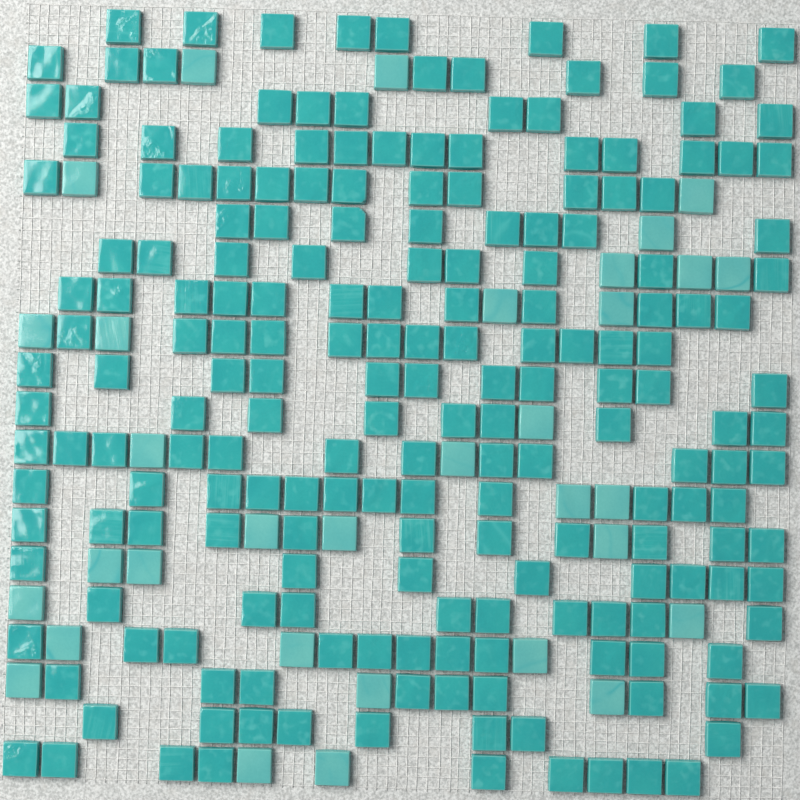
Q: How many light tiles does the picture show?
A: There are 32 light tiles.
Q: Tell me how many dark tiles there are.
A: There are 200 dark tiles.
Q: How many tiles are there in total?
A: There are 232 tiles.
